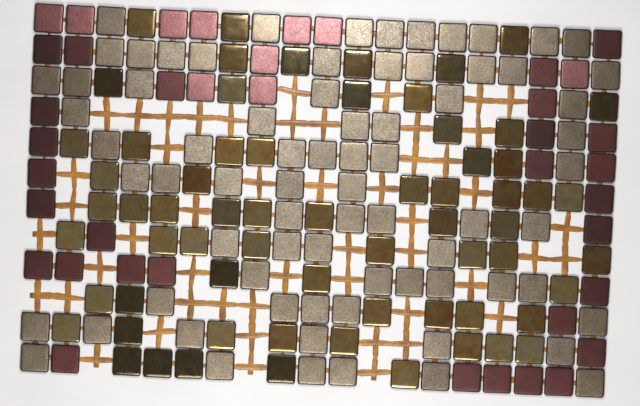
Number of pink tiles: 10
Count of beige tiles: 74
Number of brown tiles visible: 65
